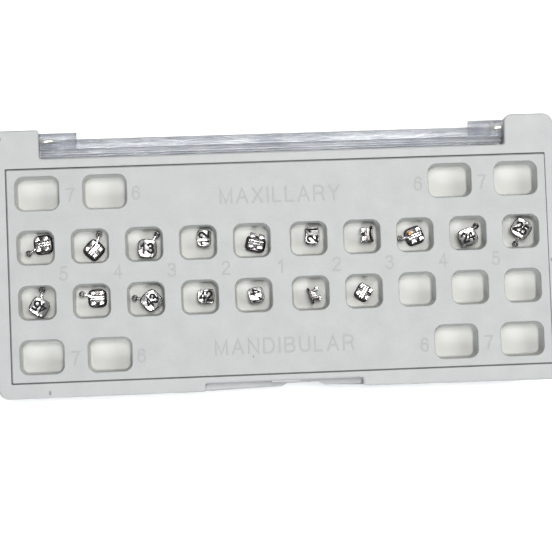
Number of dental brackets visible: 17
